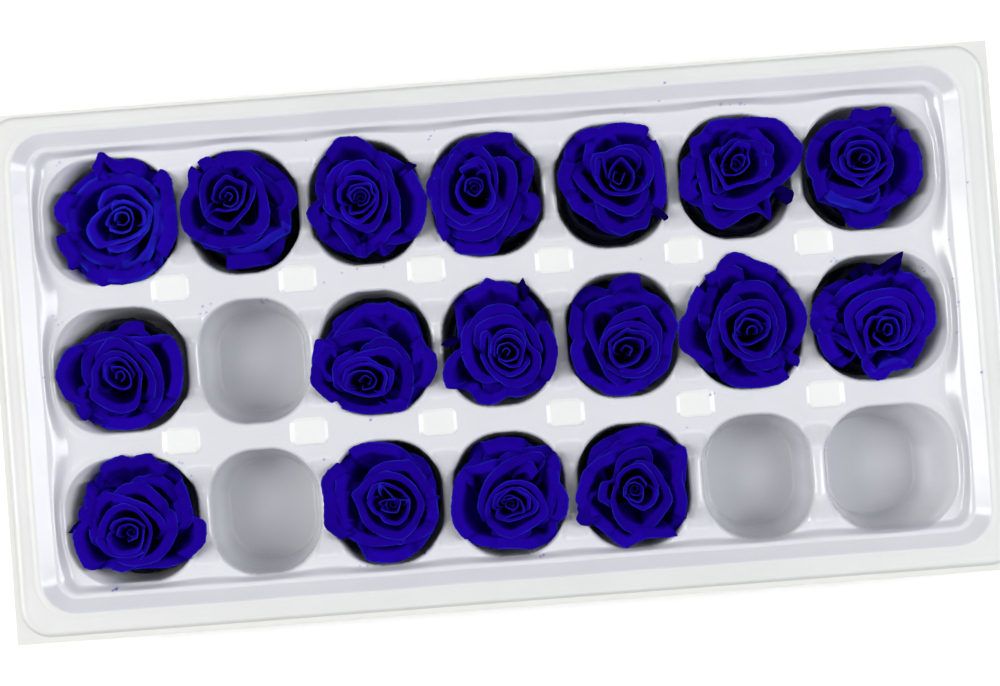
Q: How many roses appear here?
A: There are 17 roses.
